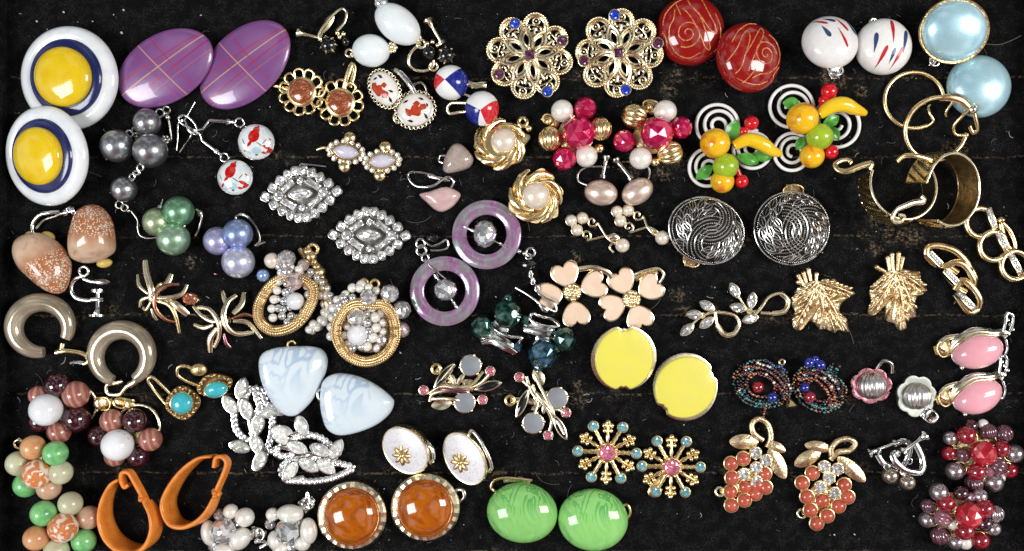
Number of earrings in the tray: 106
